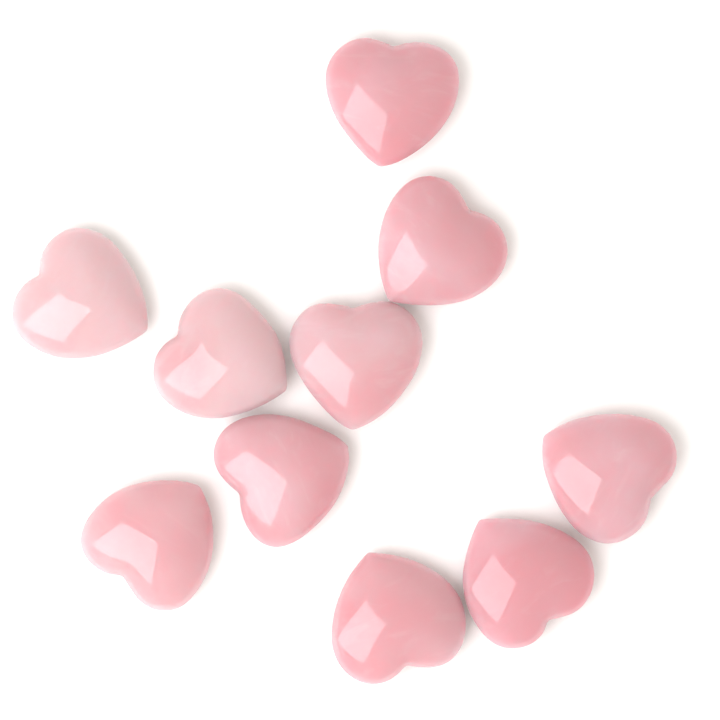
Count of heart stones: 10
